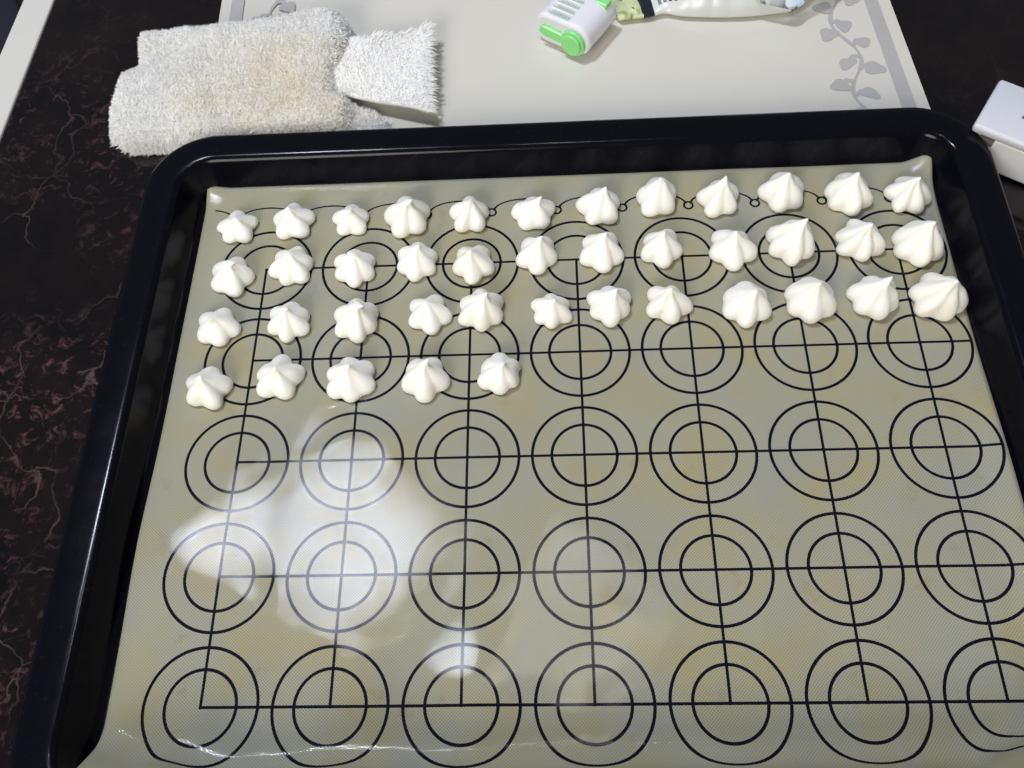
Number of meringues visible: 41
